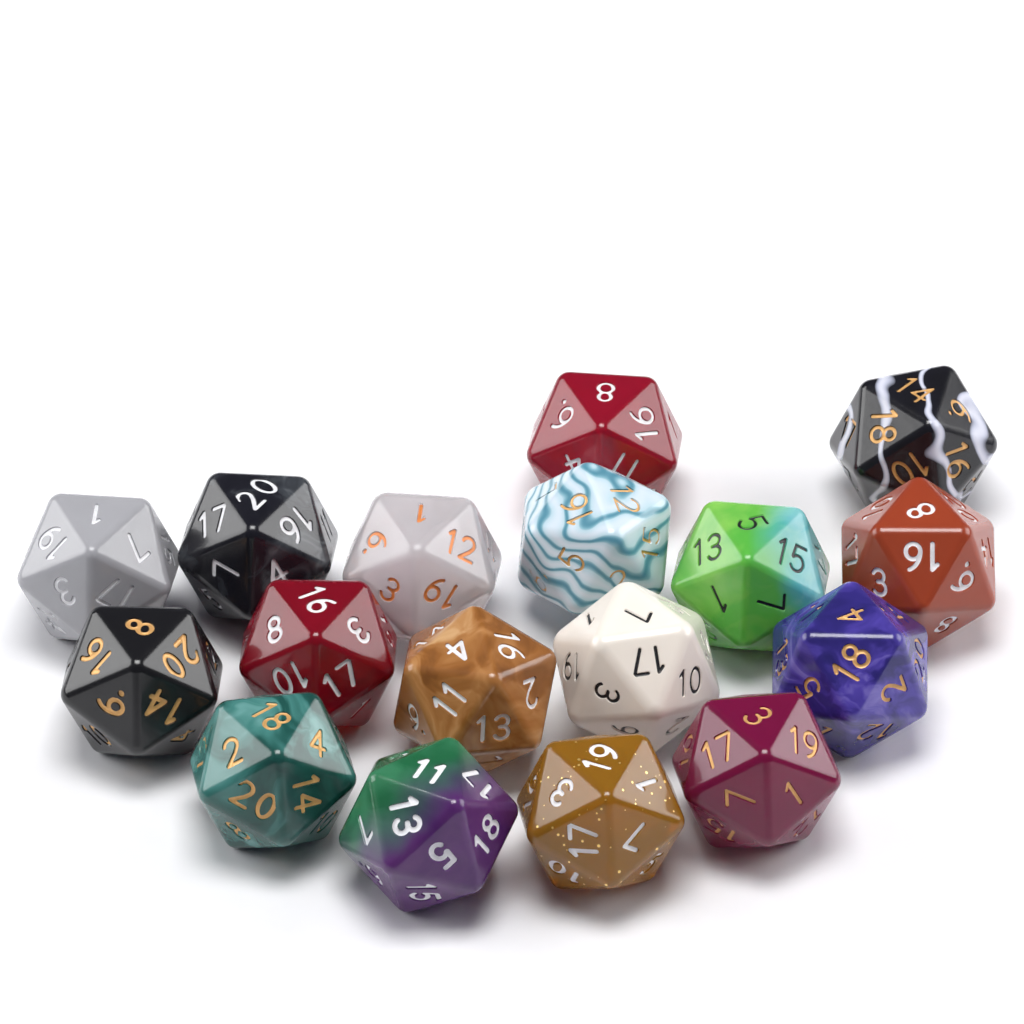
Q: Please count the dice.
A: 17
